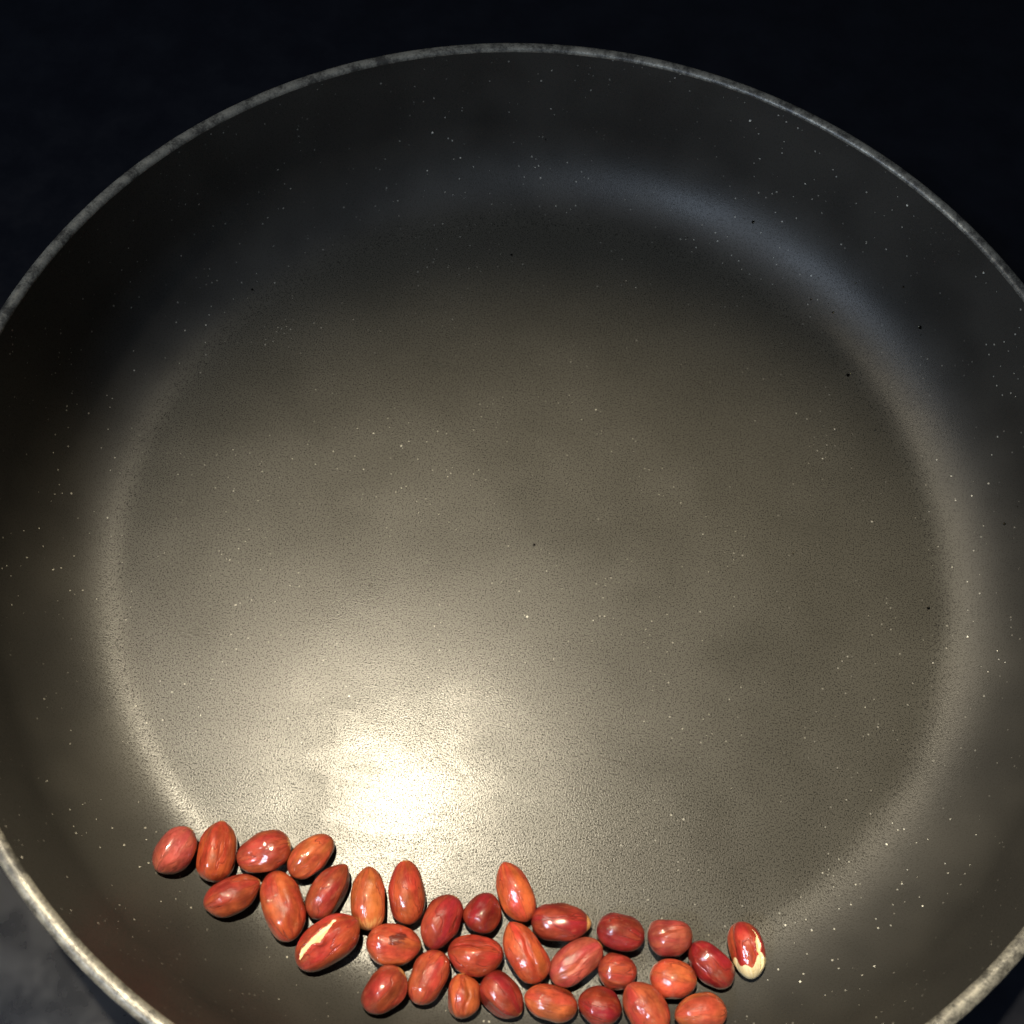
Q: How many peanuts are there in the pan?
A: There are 32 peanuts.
